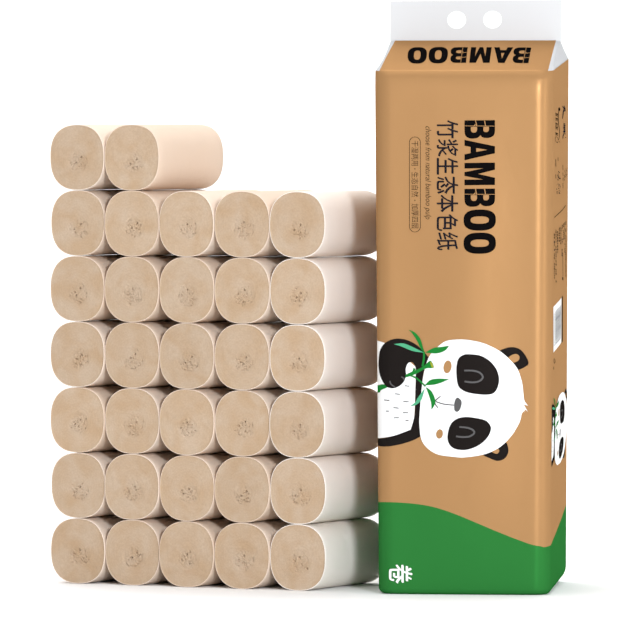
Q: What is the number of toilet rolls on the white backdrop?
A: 32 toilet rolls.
